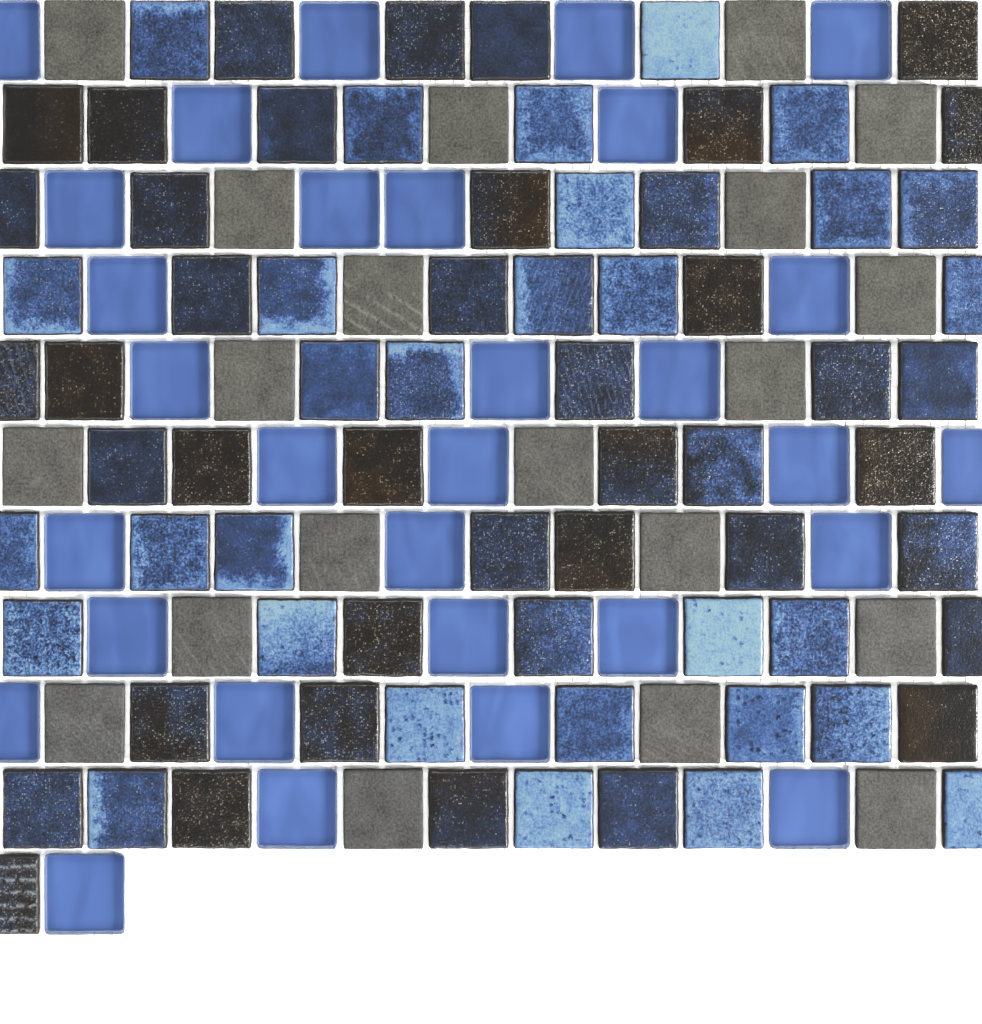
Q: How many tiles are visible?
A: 122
